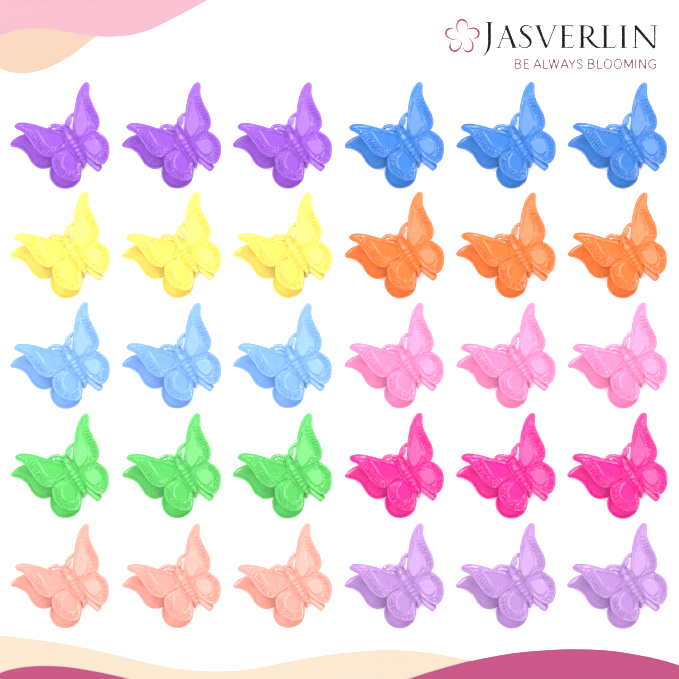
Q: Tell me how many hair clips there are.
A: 30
